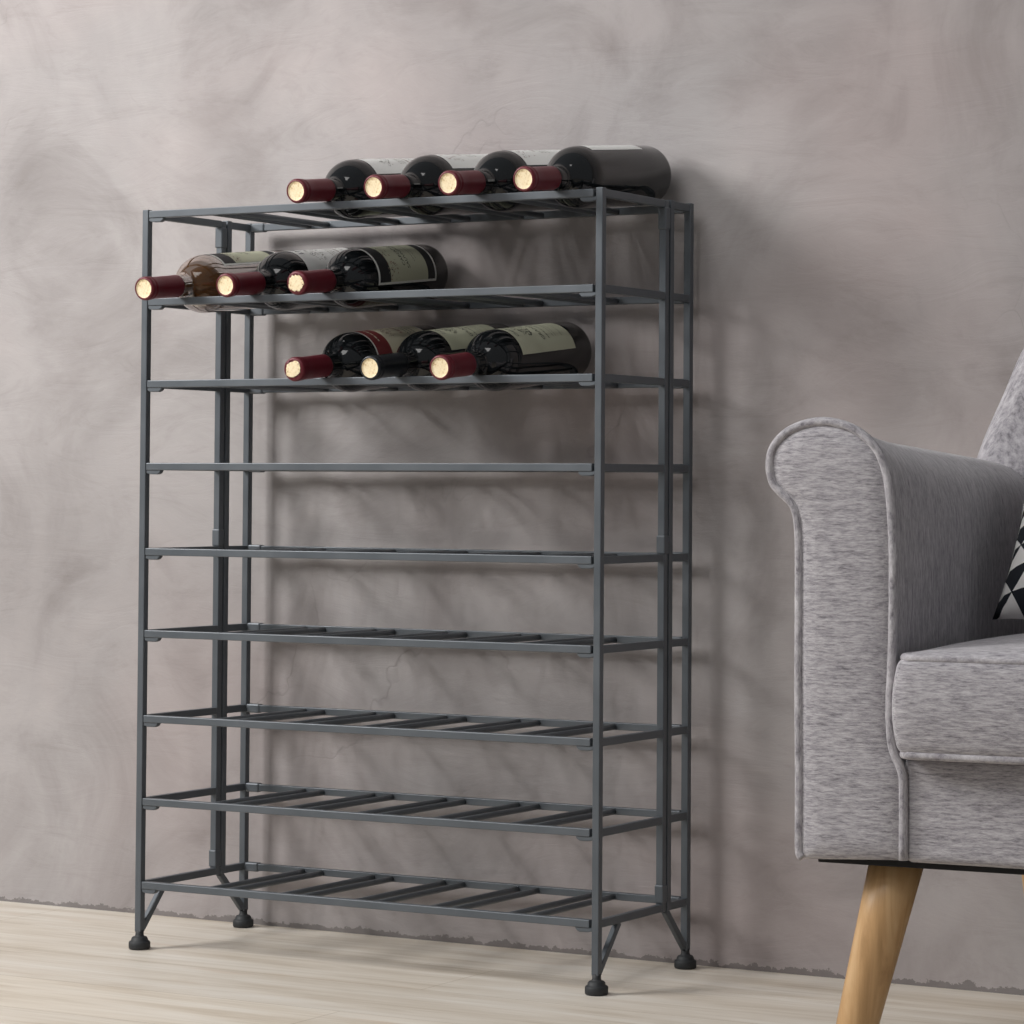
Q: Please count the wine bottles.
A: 10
